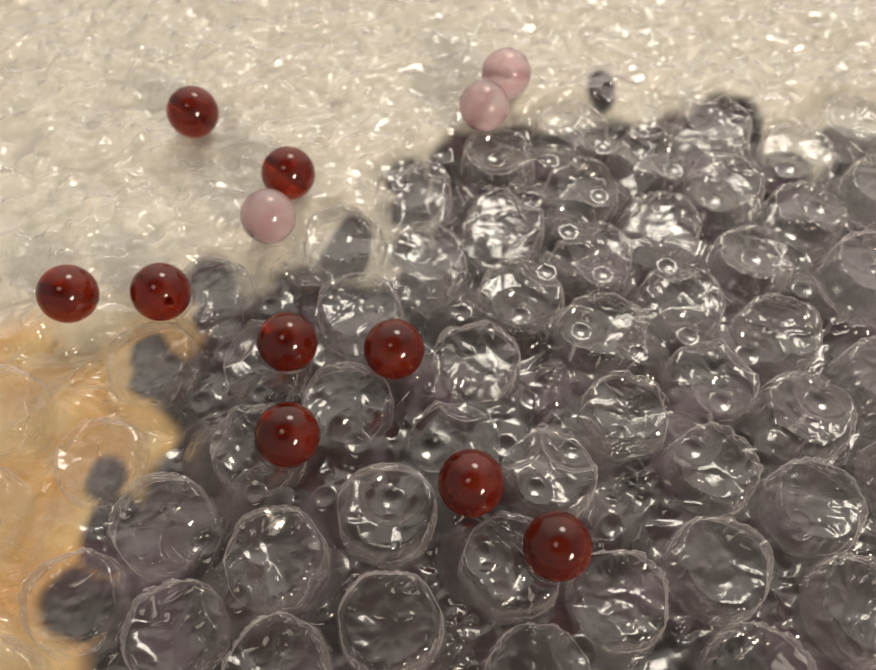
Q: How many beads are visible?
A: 12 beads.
